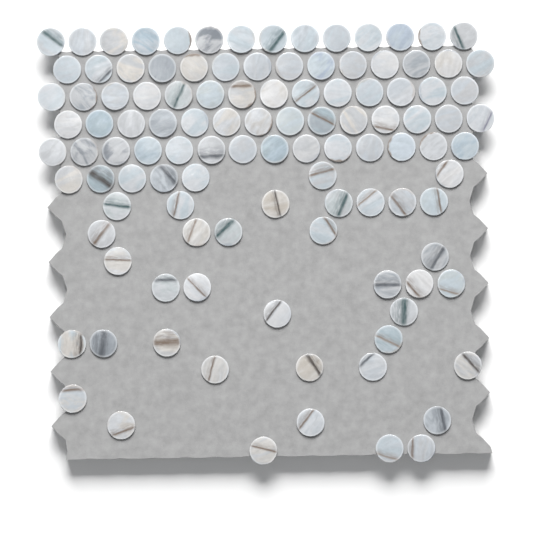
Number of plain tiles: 62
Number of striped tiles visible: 50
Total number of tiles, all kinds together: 112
